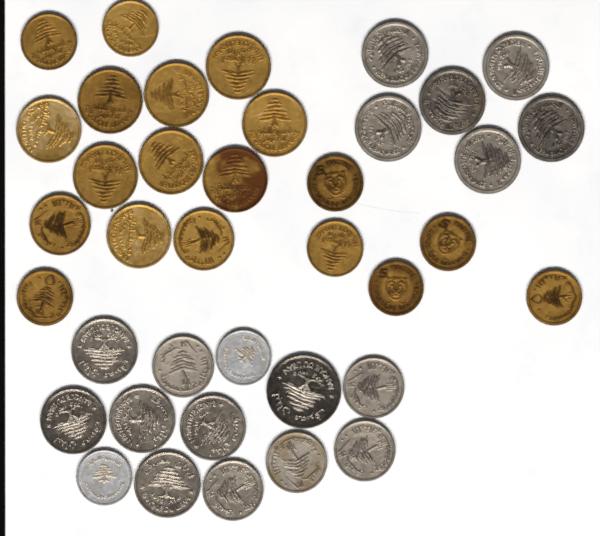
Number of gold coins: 19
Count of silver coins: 19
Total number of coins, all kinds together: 38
